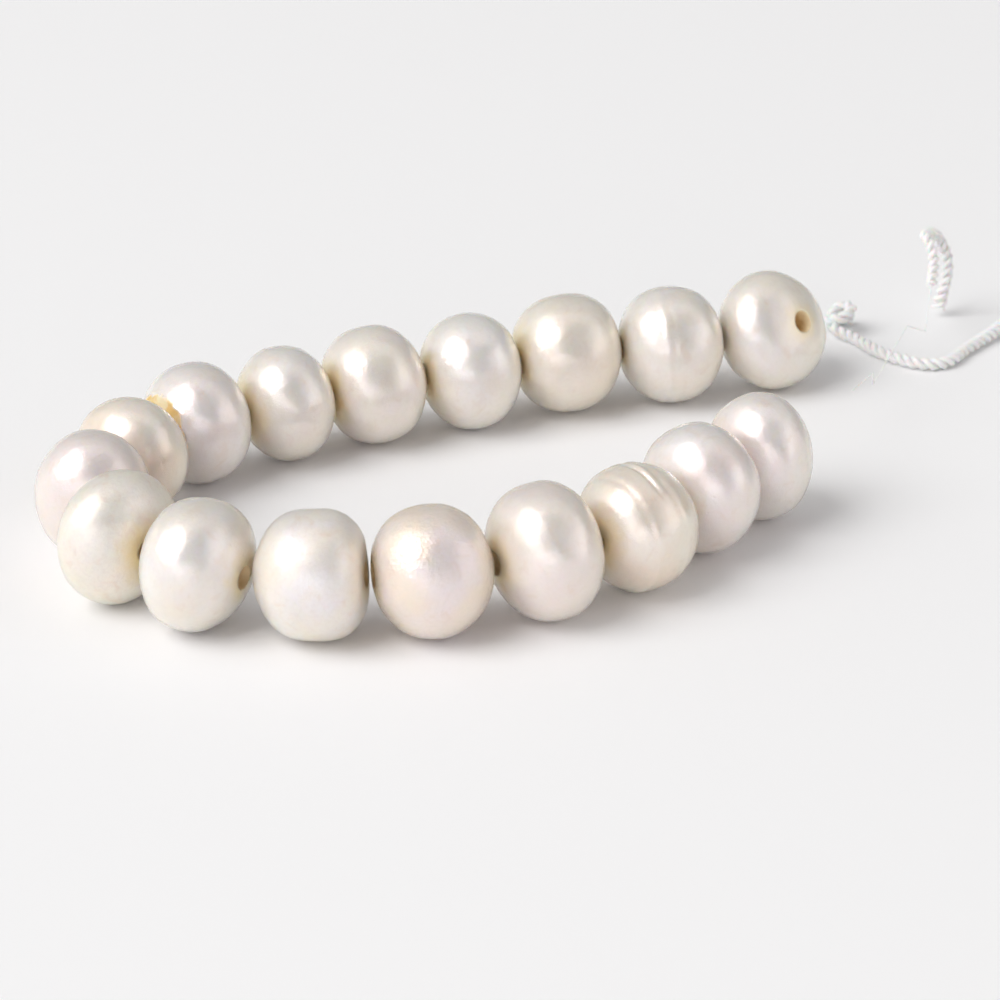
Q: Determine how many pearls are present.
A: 17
